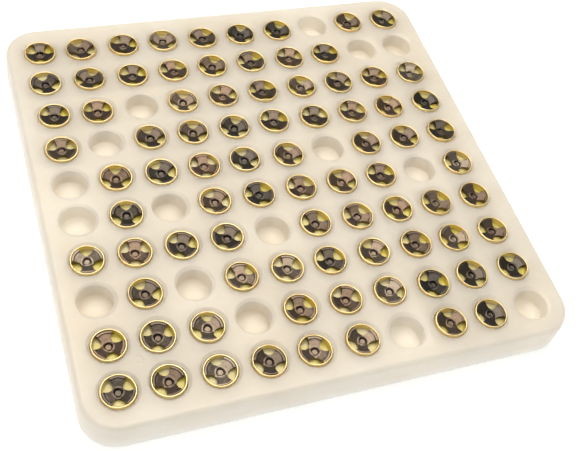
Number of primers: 84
